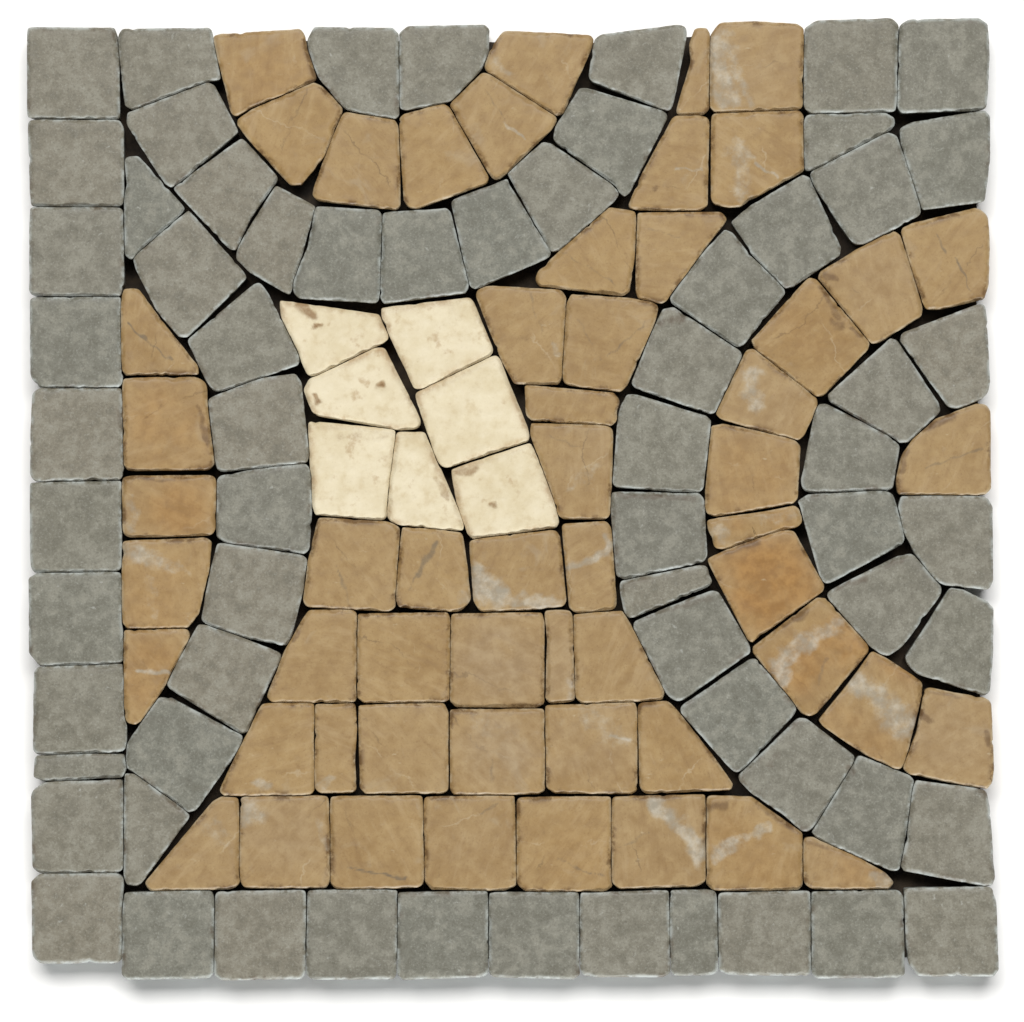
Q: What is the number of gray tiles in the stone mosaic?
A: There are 65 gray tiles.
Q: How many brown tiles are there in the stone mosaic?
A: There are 55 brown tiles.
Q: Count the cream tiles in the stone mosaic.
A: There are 7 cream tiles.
